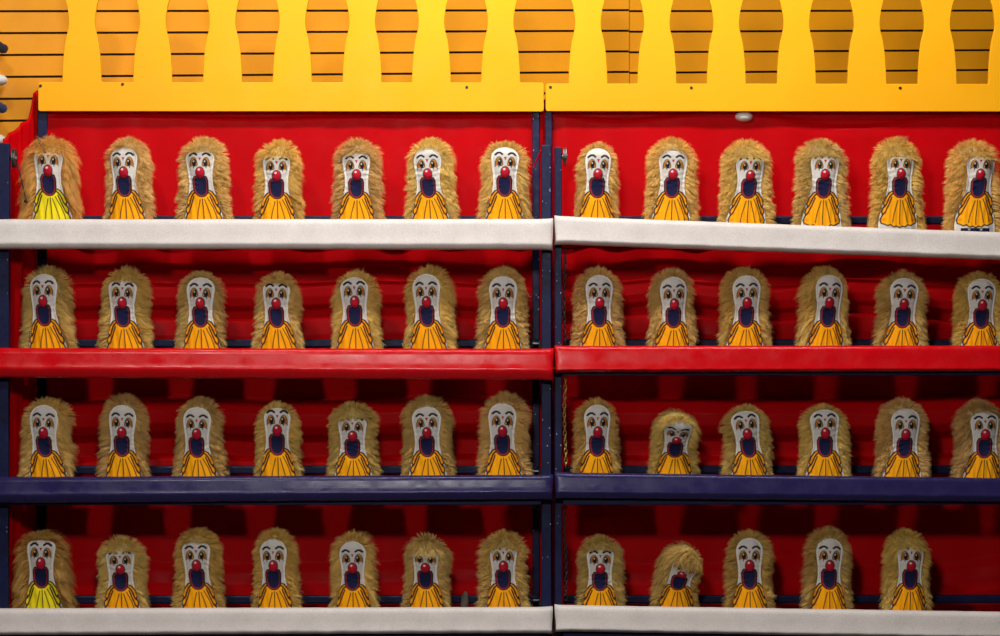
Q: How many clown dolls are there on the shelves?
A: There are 51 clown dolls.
